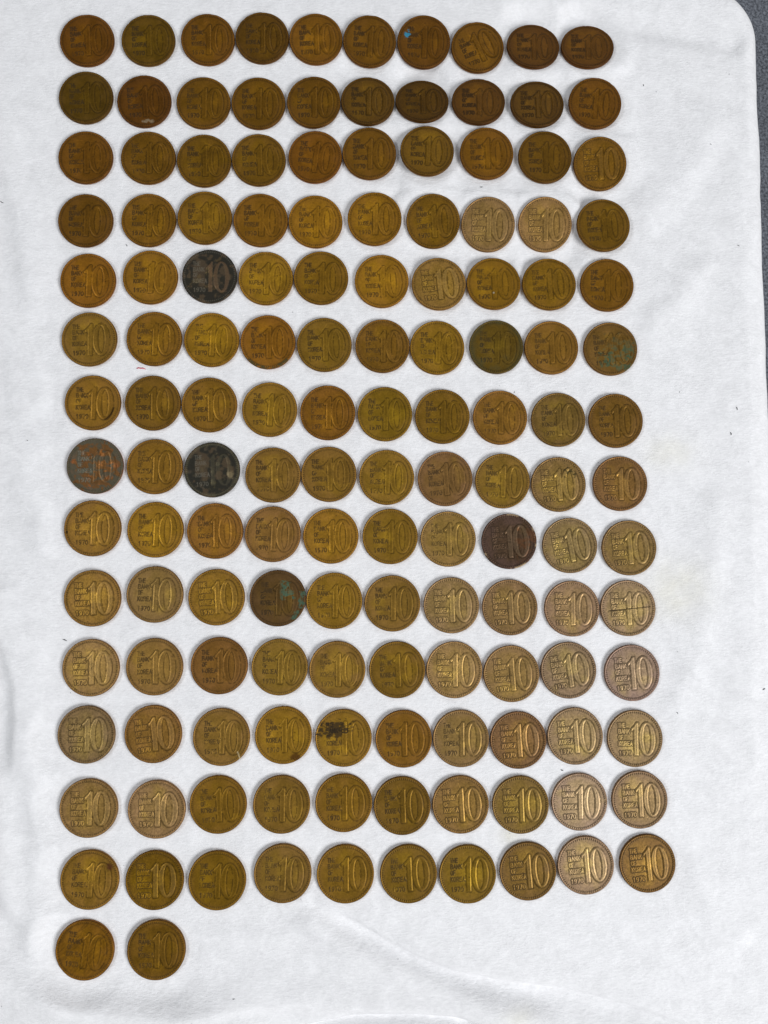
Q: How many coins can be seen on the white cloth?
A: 142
